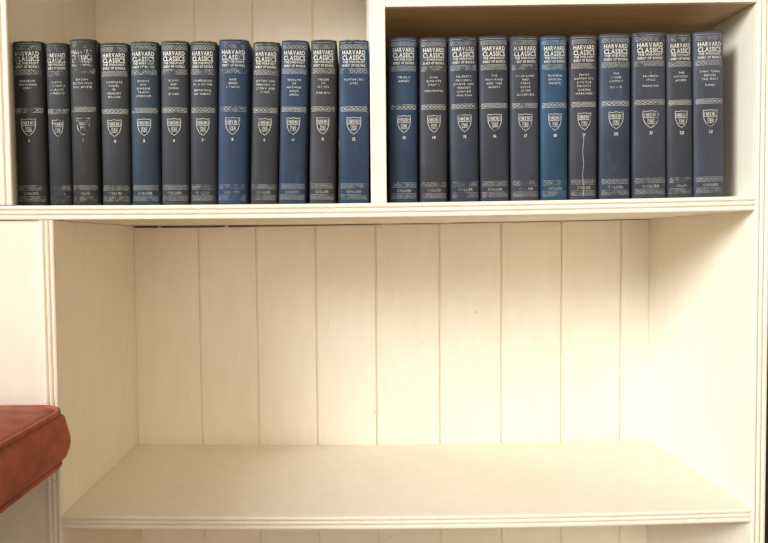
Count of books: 23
